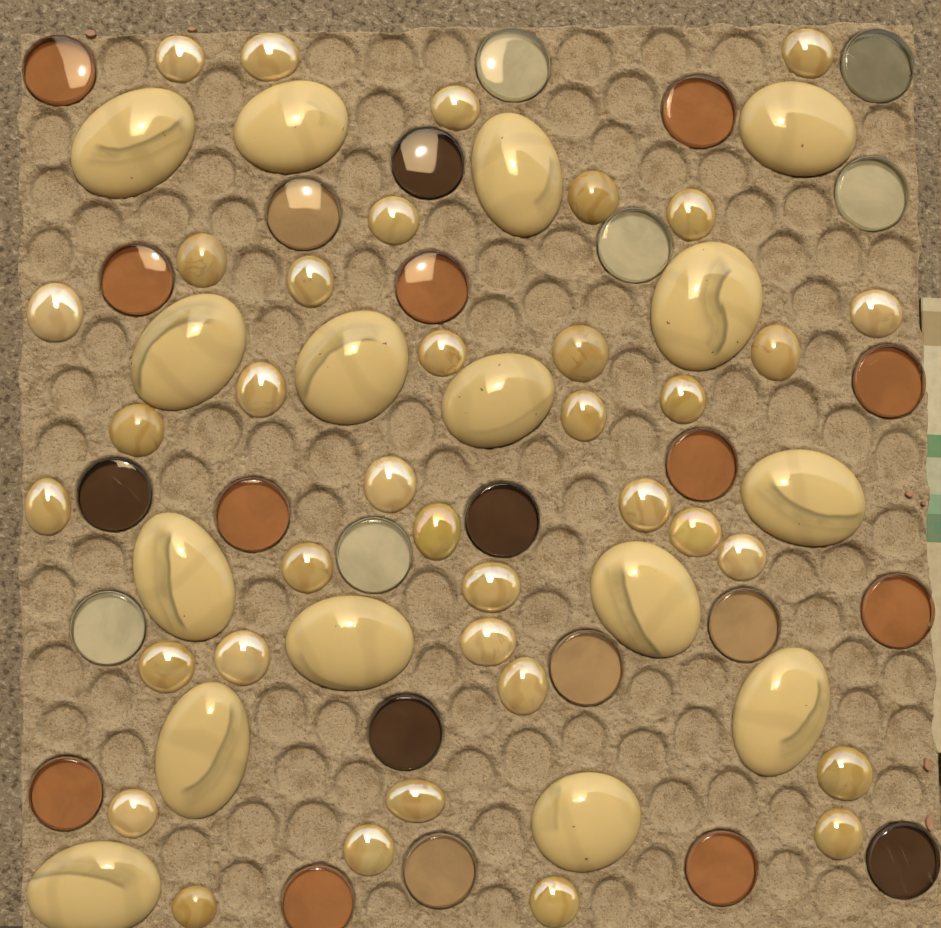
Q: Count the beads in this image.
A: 37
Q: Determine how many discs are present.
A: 26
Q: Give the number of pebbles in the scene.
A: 16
